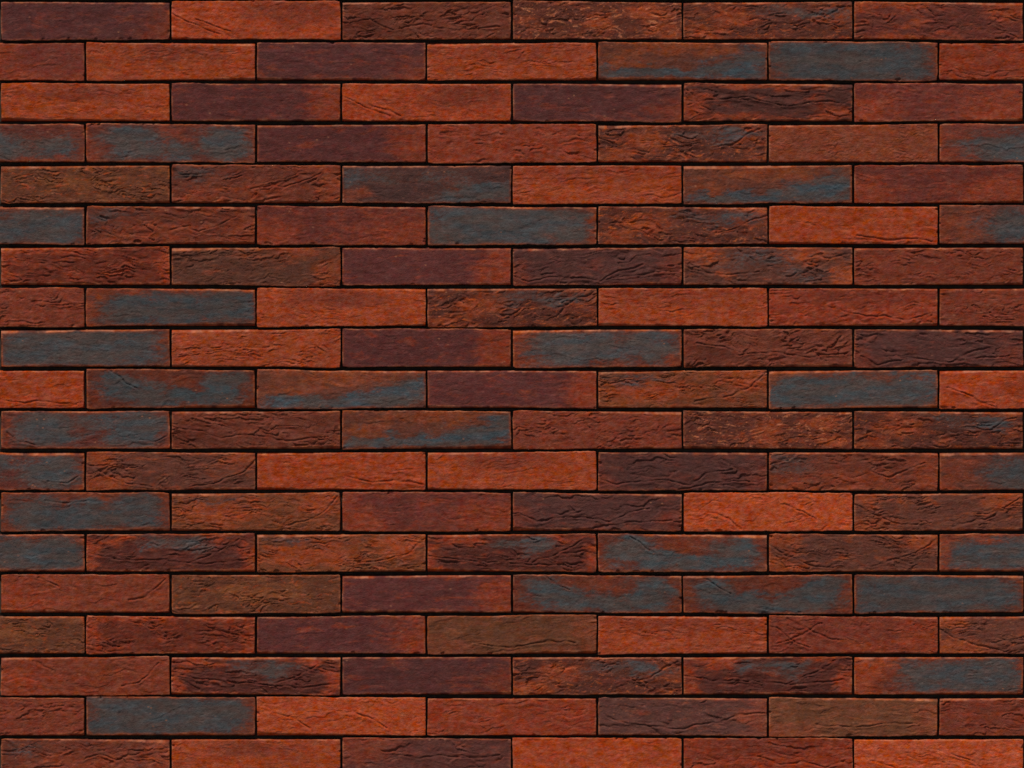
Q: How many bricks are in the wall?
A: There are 123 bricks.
